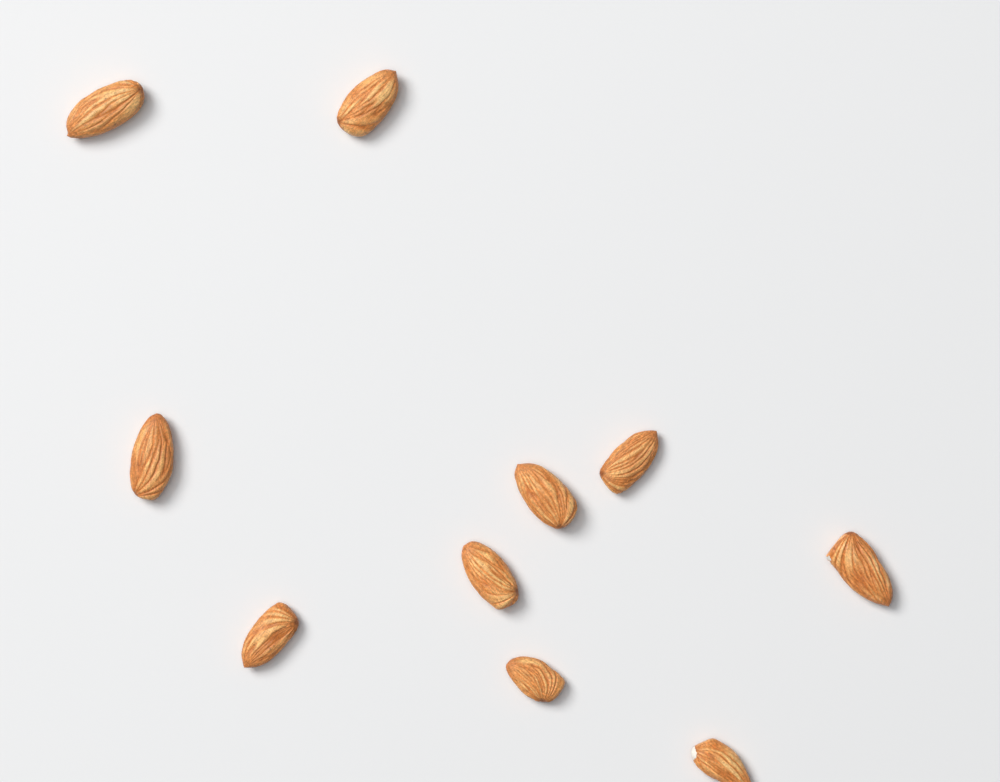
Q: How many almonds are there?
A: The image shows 10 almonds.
